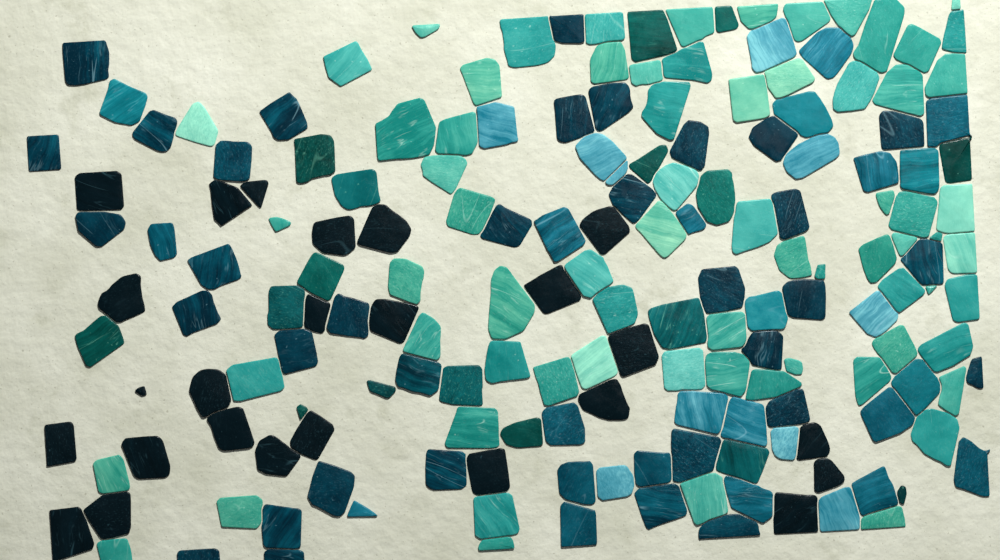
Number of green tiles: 17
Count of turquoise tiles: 70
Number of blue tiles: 65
